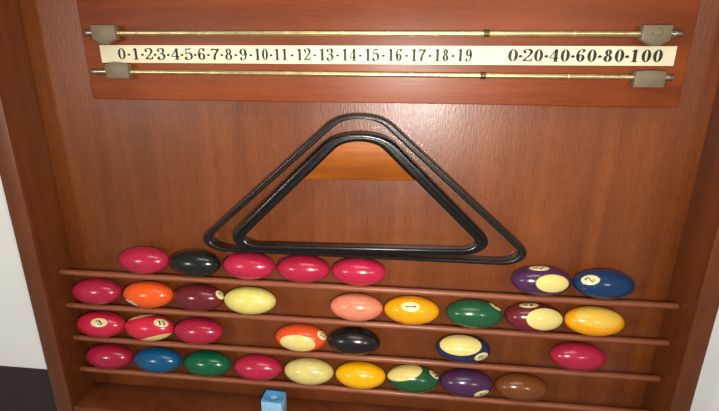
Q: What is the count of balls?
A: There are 32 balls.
